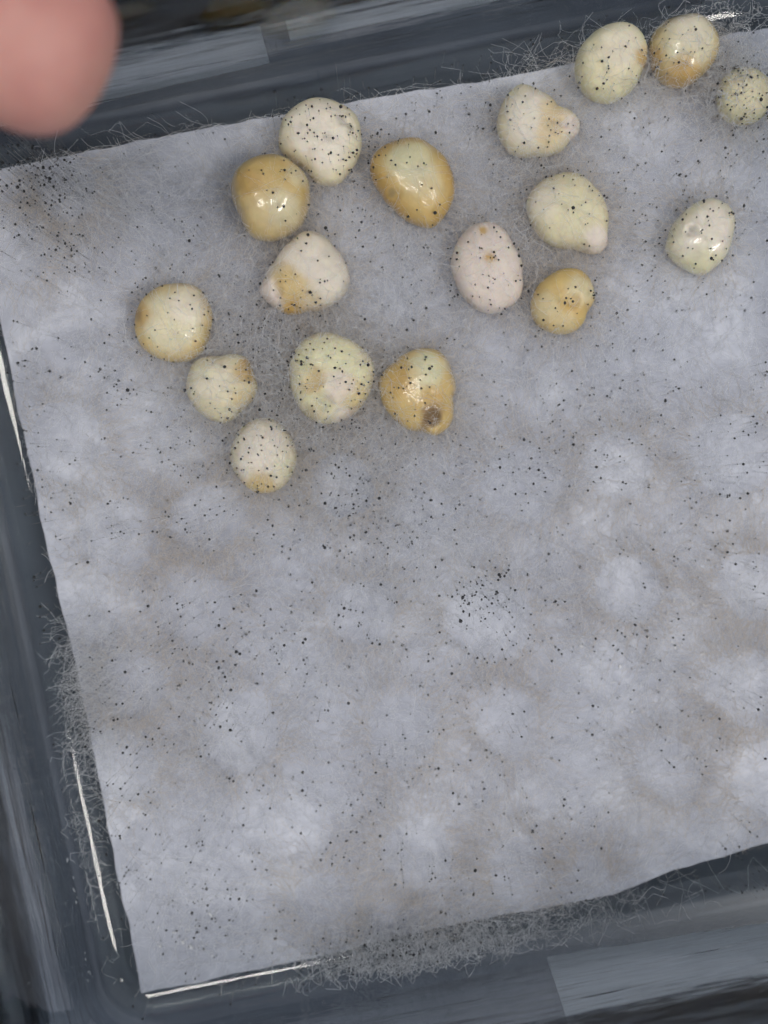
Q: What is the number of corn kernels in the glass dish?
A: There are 17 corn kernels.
